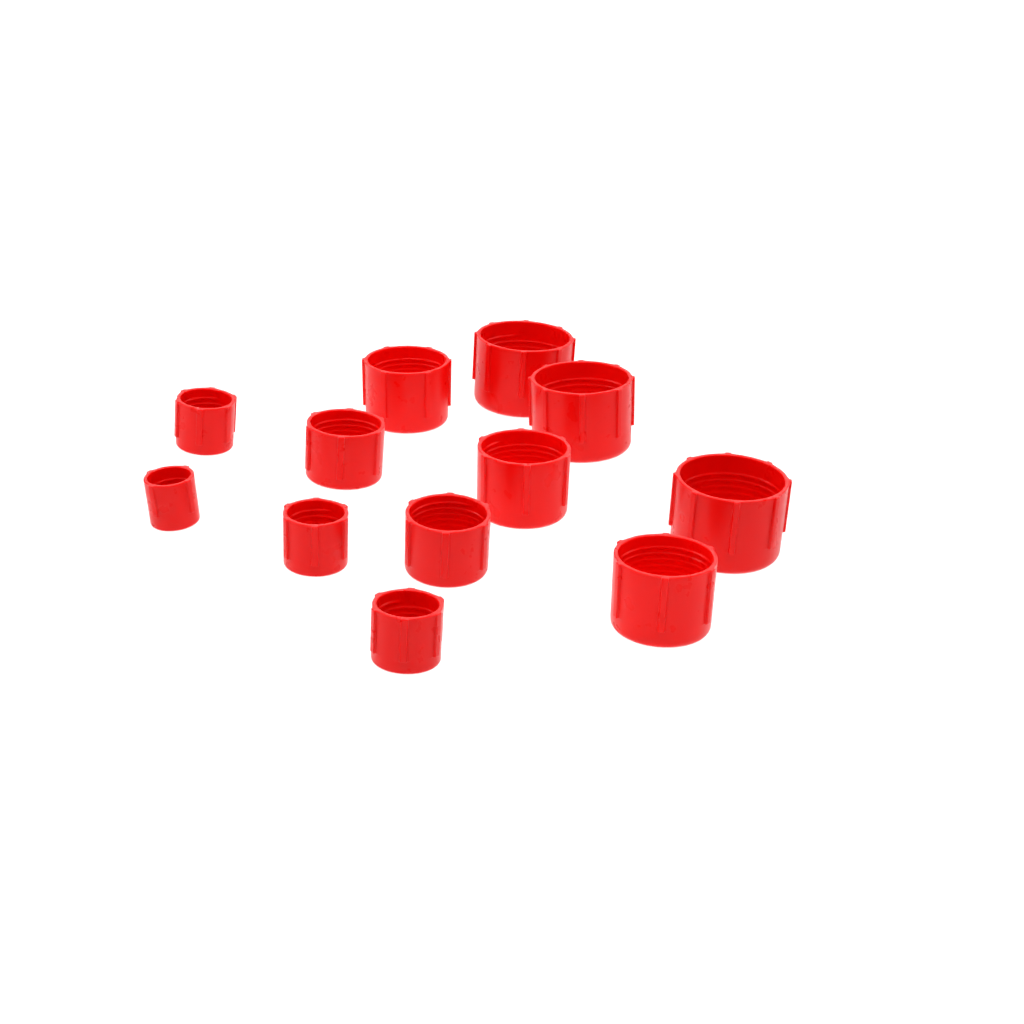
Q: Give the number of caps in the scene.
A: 12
